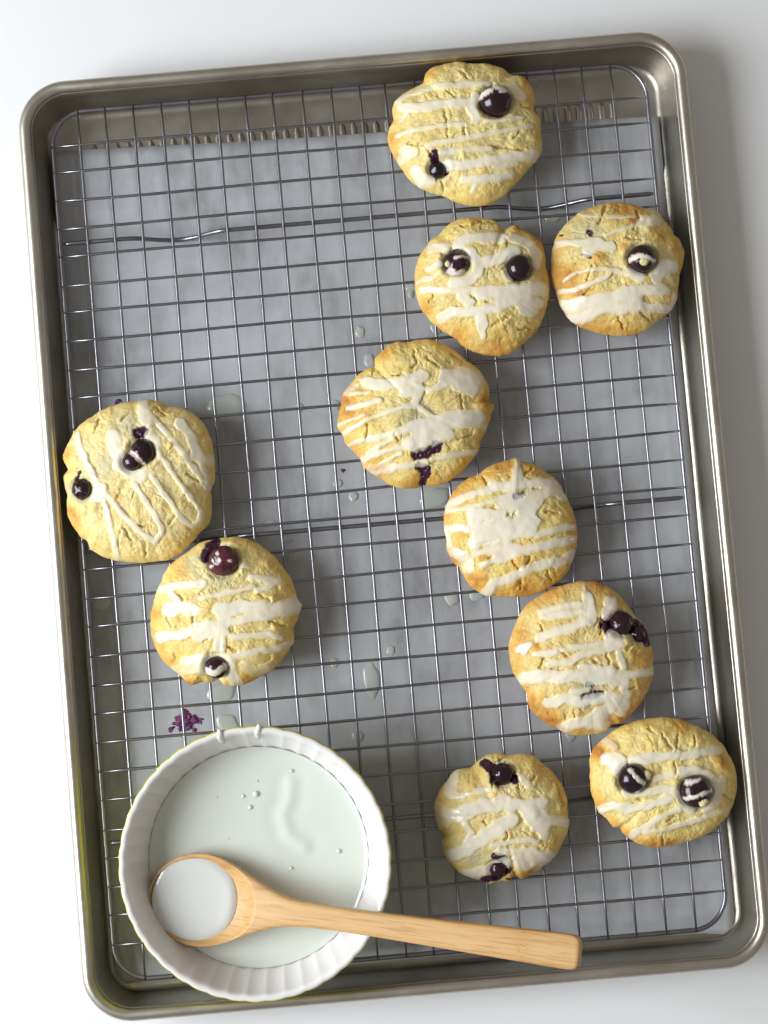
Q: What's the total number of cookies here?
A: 10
